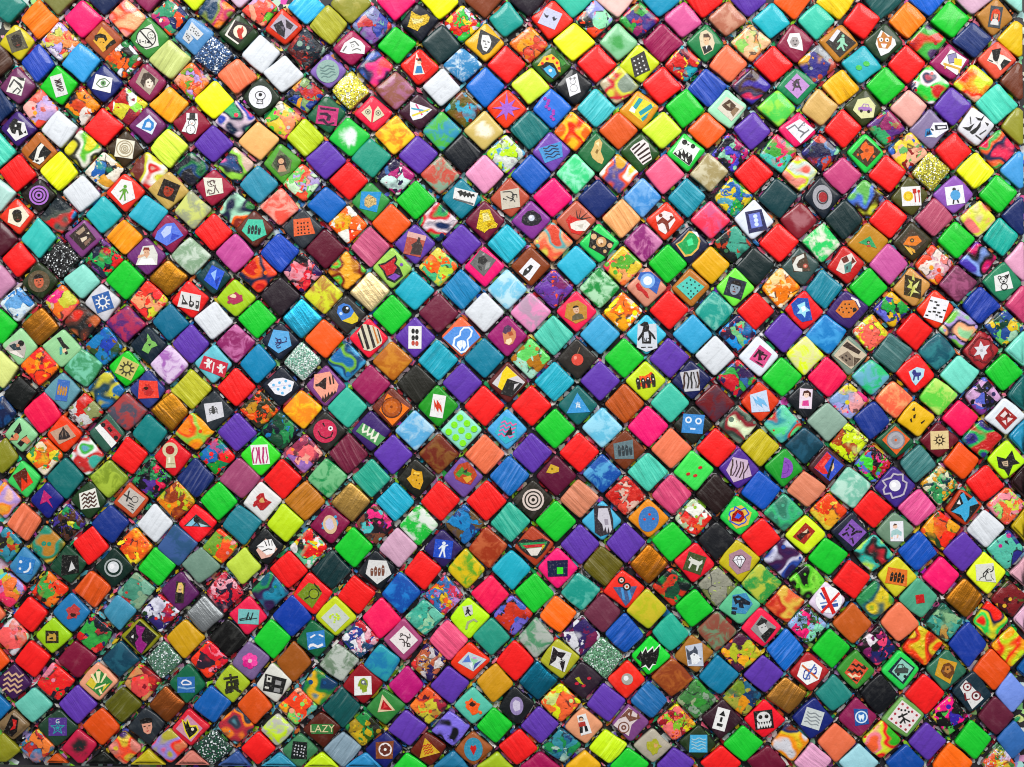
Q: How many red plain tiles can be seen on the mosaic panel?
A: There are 45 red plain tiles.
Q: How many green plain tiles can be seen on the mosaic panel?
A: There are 32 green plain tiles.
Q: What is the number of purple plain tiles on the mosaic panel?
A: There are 26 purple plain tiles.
